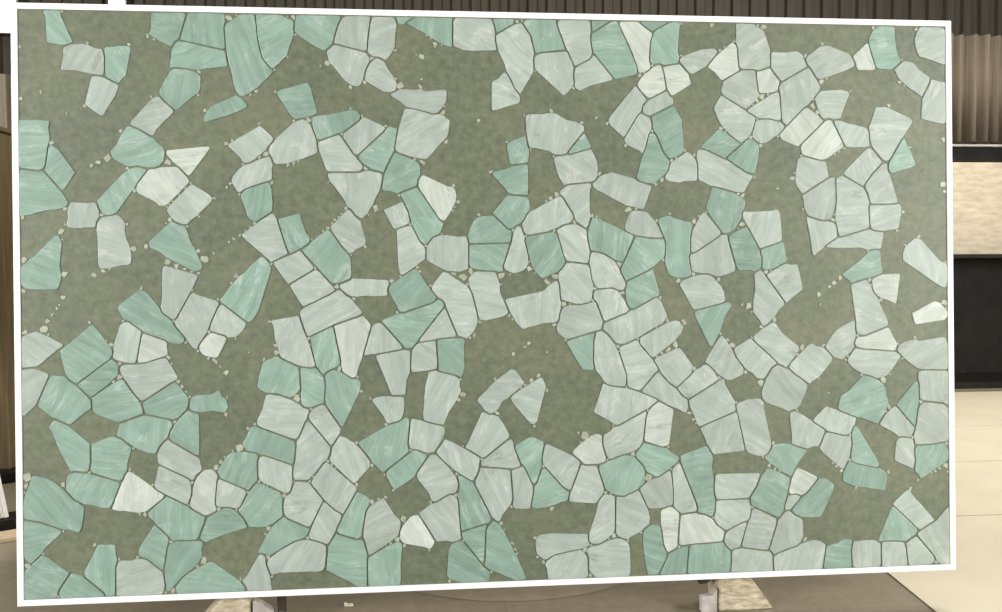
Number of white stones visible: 25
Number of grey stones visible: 172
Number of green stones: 117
